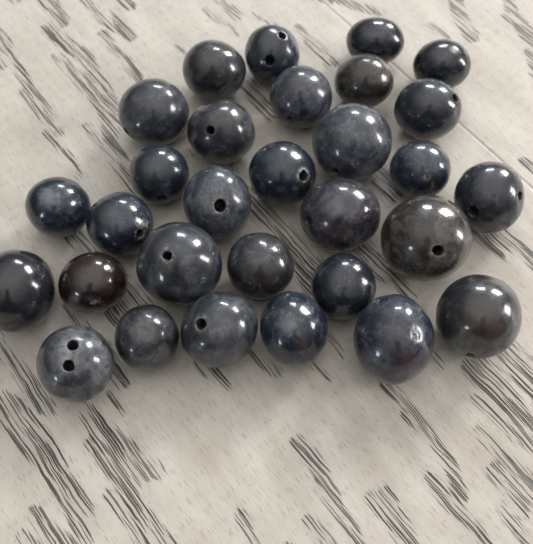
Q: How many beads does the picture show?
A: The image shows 30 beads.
